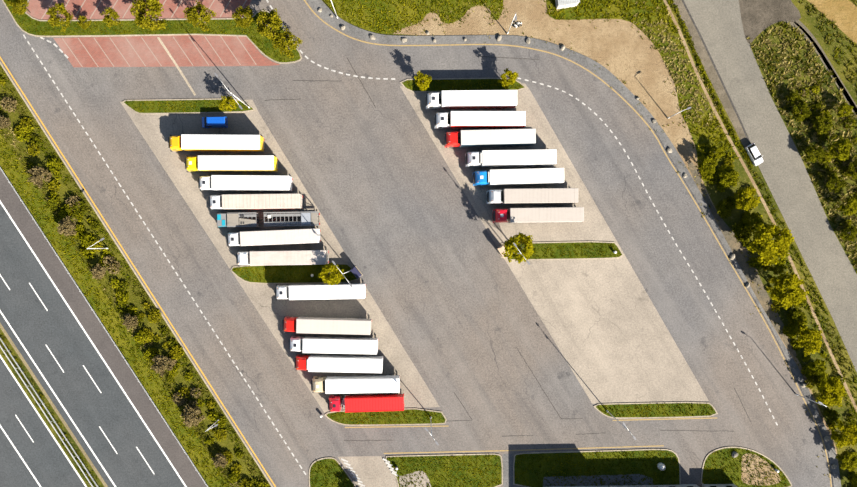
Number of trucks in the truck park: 20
